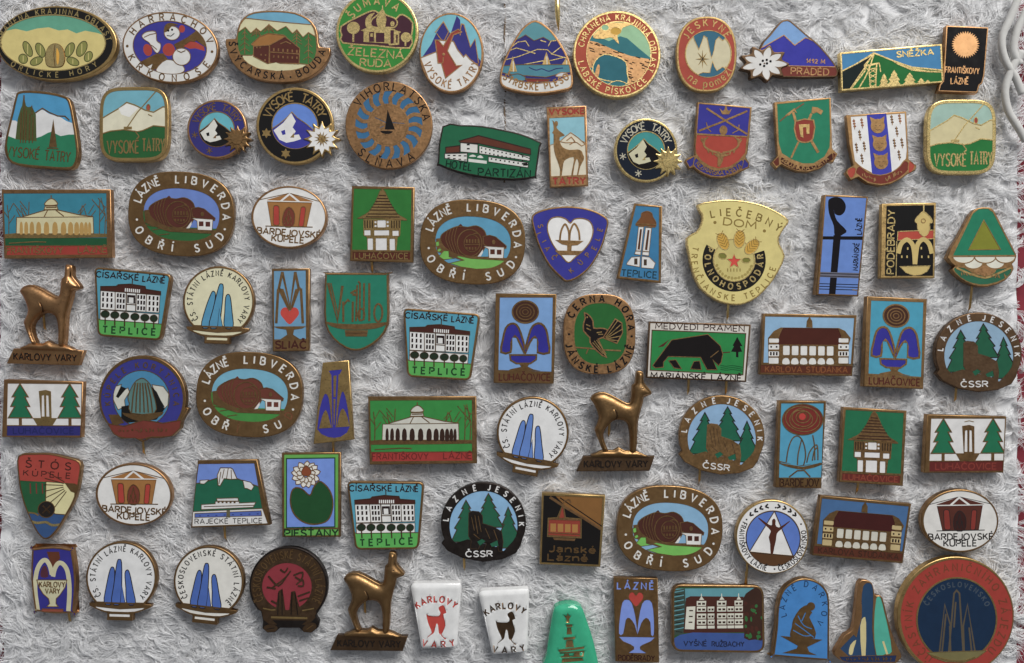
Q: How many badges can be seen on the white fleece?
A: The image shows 81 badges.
